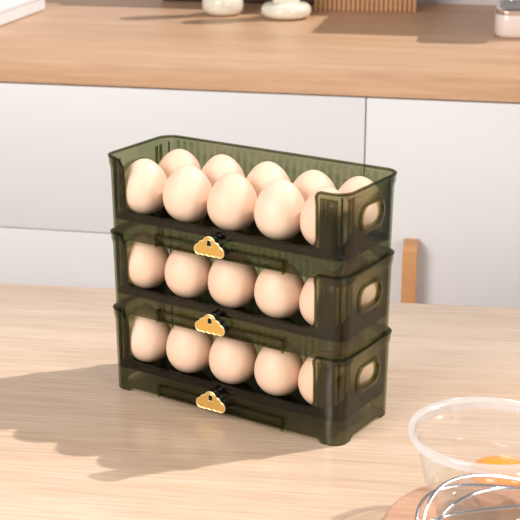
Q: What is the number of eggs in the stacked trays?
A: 22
